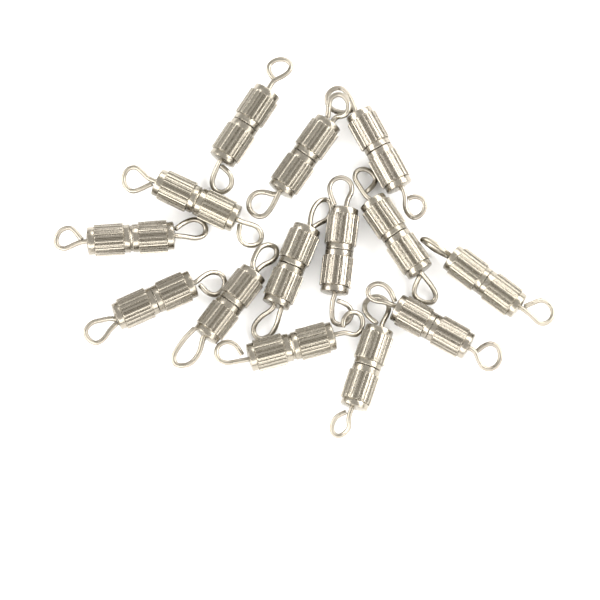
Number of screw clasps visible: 14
